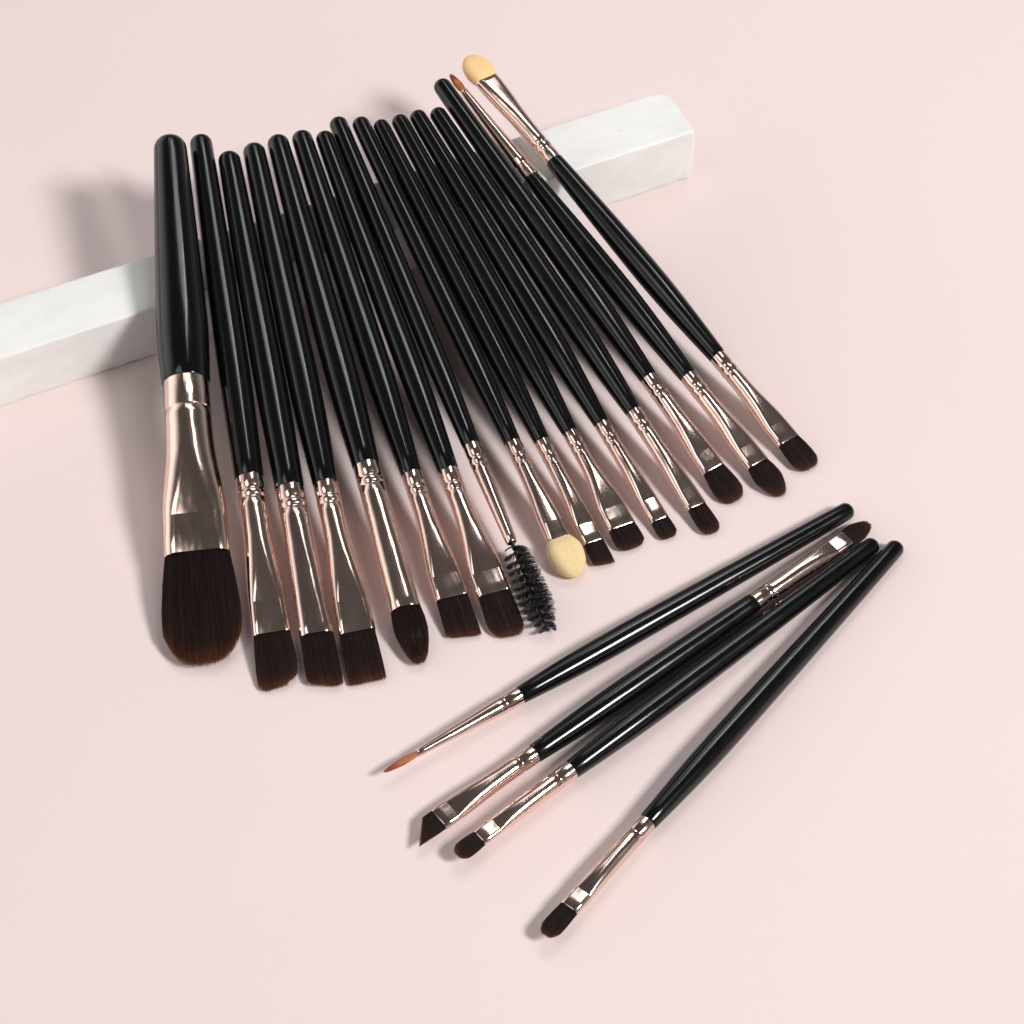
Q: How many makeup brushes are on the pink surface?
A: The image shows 20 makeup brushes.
